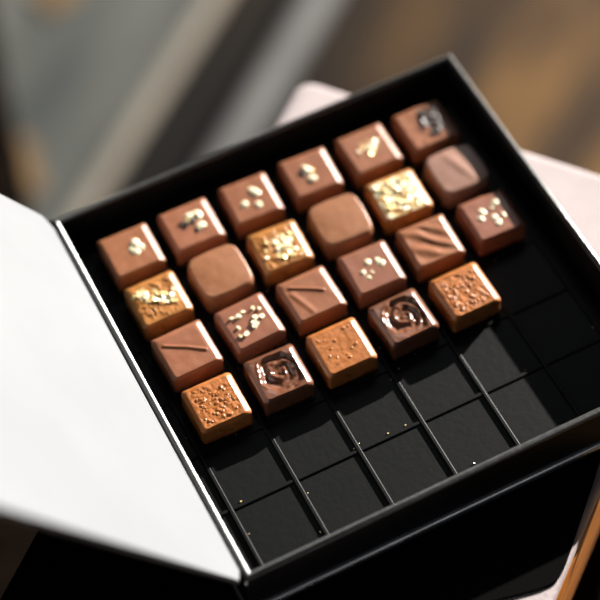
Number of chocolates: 23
